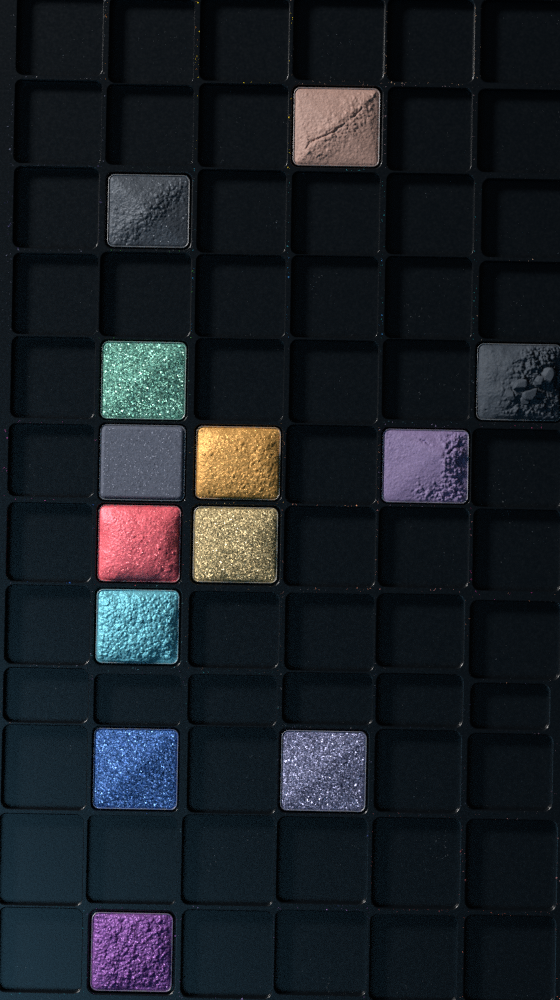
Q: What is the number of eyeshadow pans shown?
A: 13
